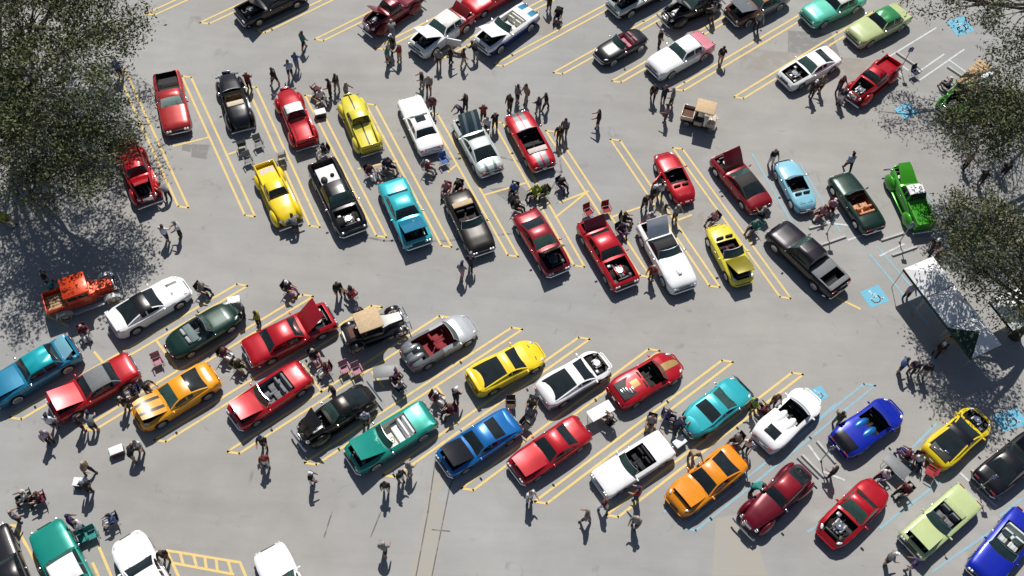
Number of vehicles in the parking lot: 70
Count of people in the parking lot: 166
